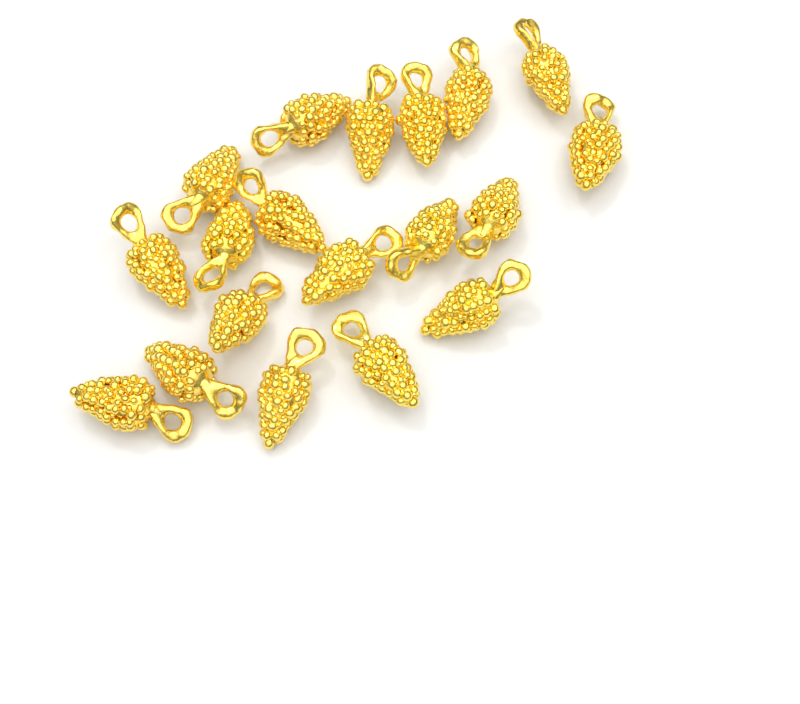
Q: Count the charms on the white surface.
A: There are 19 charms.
